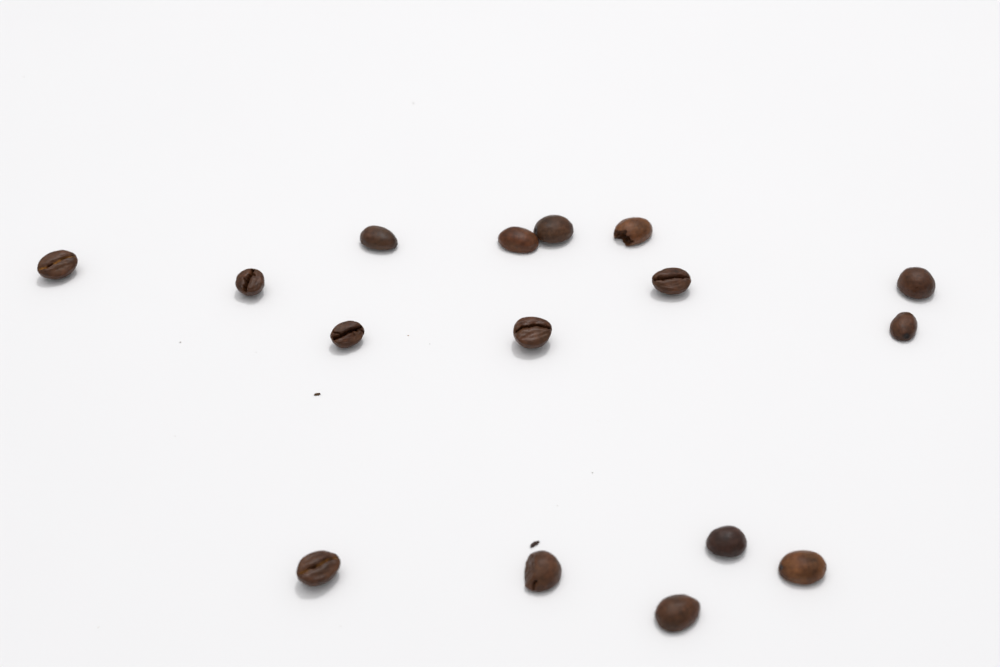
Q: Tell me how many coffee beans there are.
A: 16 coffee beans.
